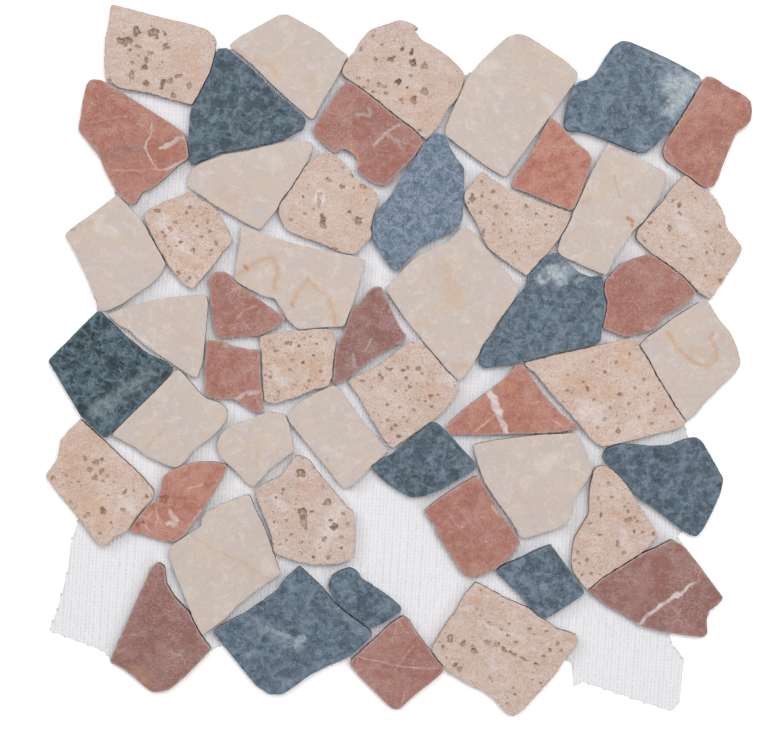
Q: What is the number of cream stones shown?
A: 14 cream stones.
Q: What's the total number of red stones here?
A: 14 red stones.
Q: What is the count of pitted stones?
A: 13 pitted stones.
